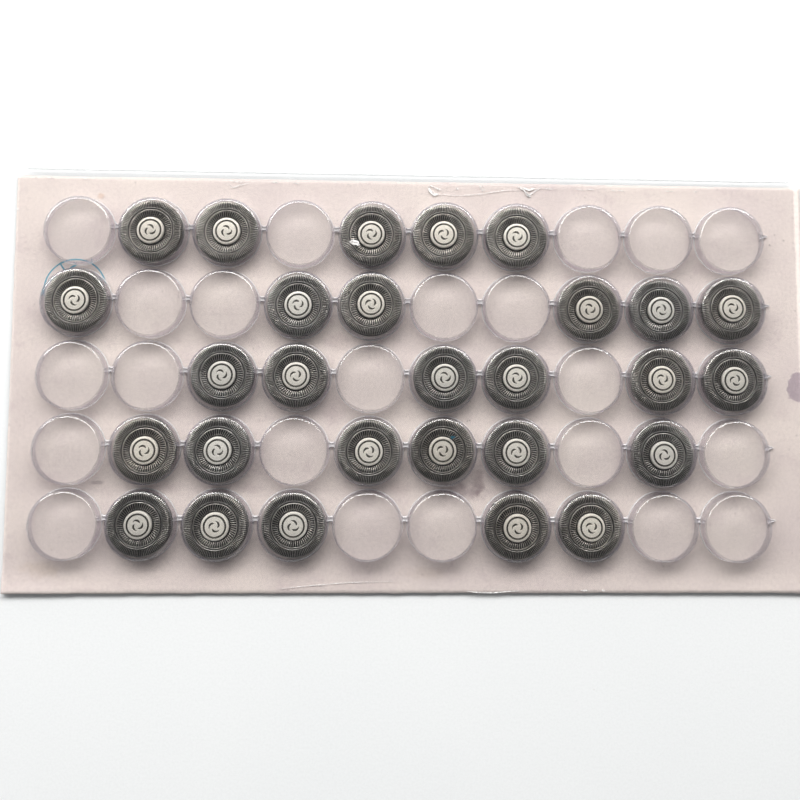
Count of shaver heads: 28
